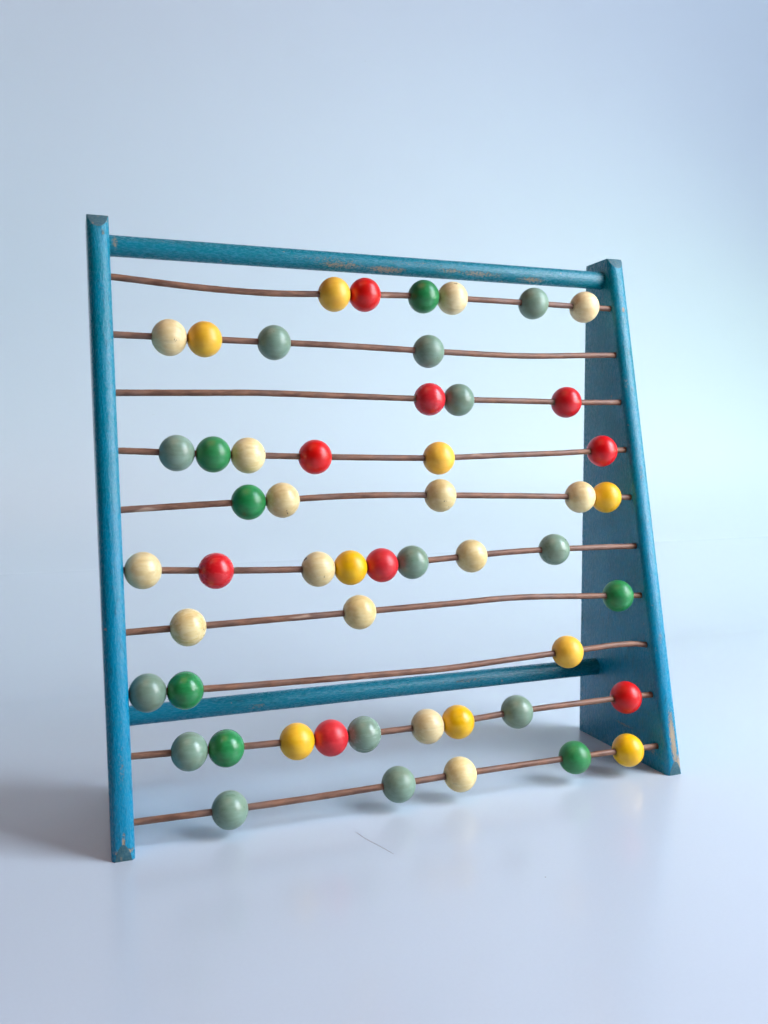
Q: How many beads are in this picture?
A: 52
